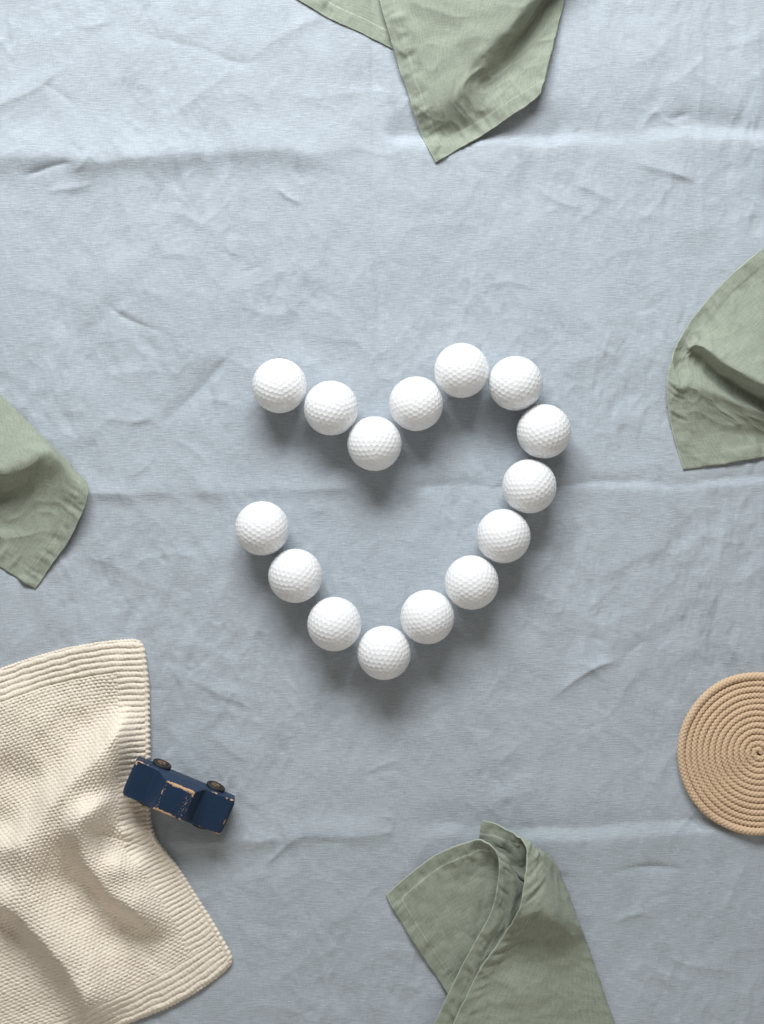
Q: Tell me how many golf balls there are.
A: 15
